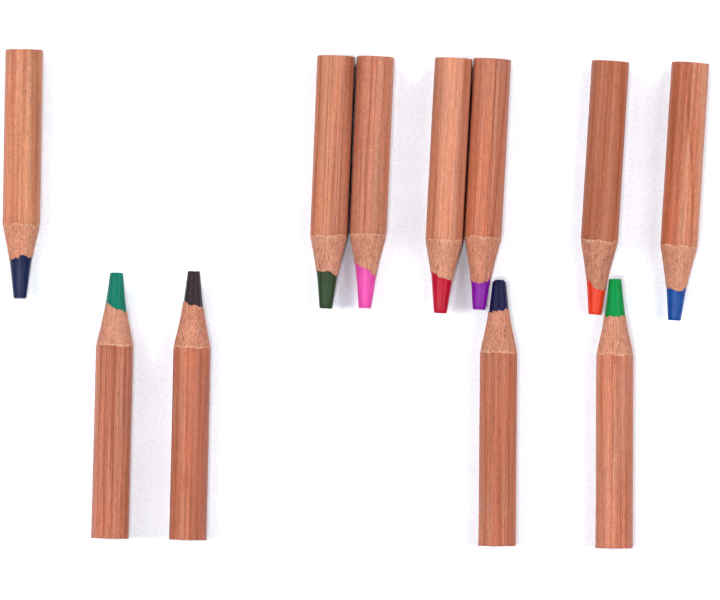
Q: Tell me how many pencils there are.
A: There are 11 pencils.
